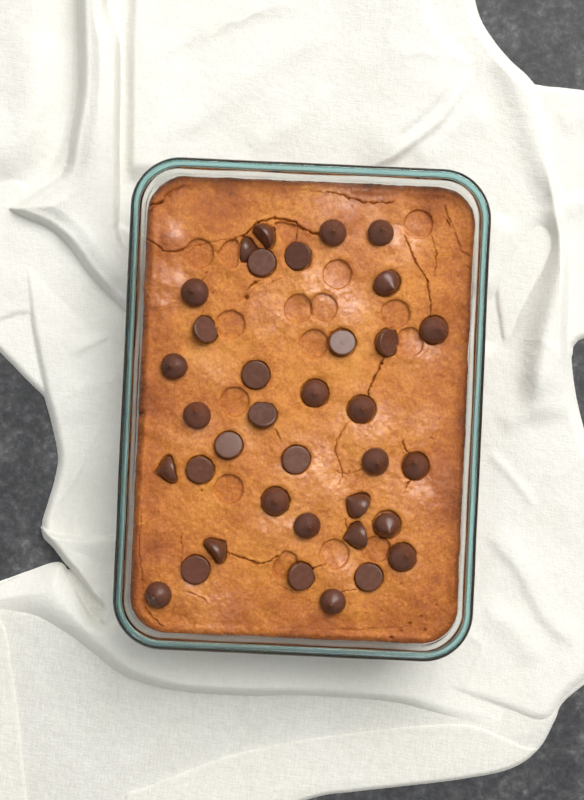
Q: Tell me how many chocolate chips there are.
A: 36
